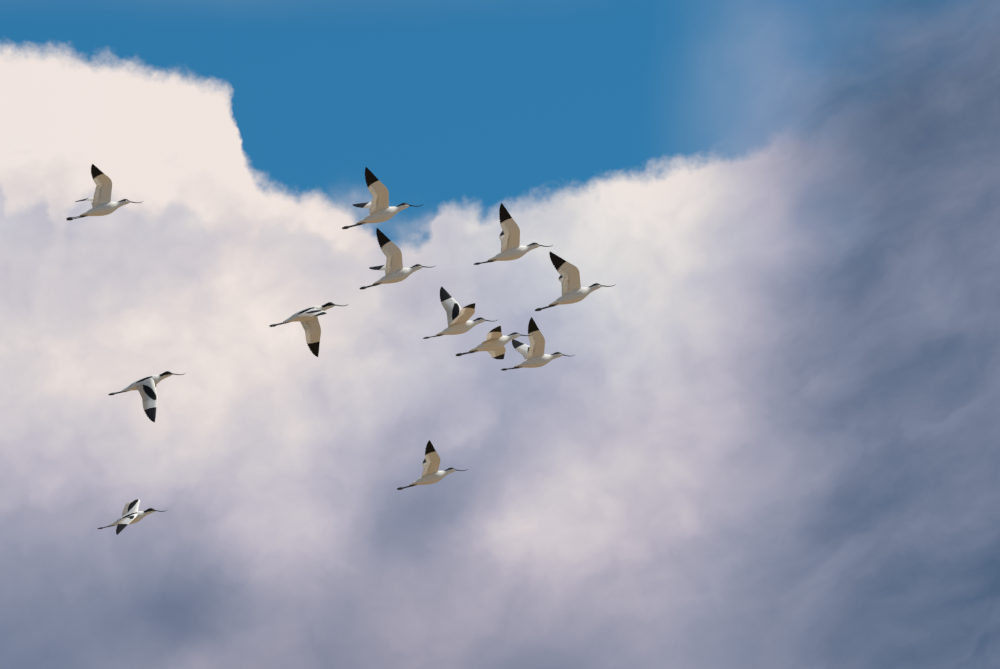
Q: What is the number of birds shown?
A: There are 12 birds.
